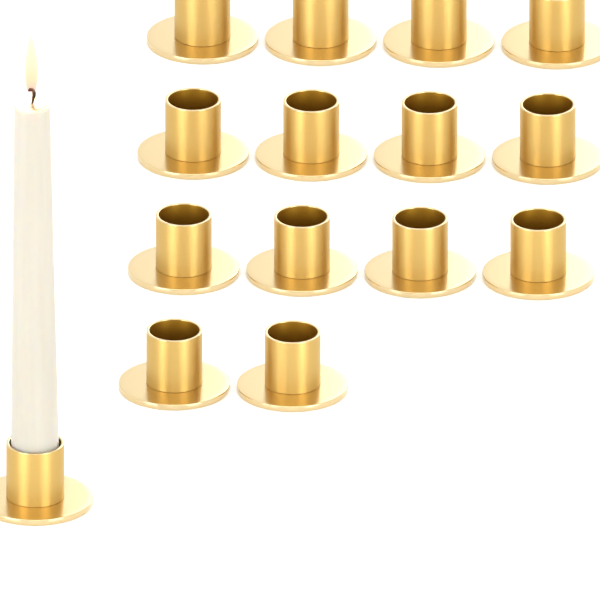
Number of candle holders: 15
